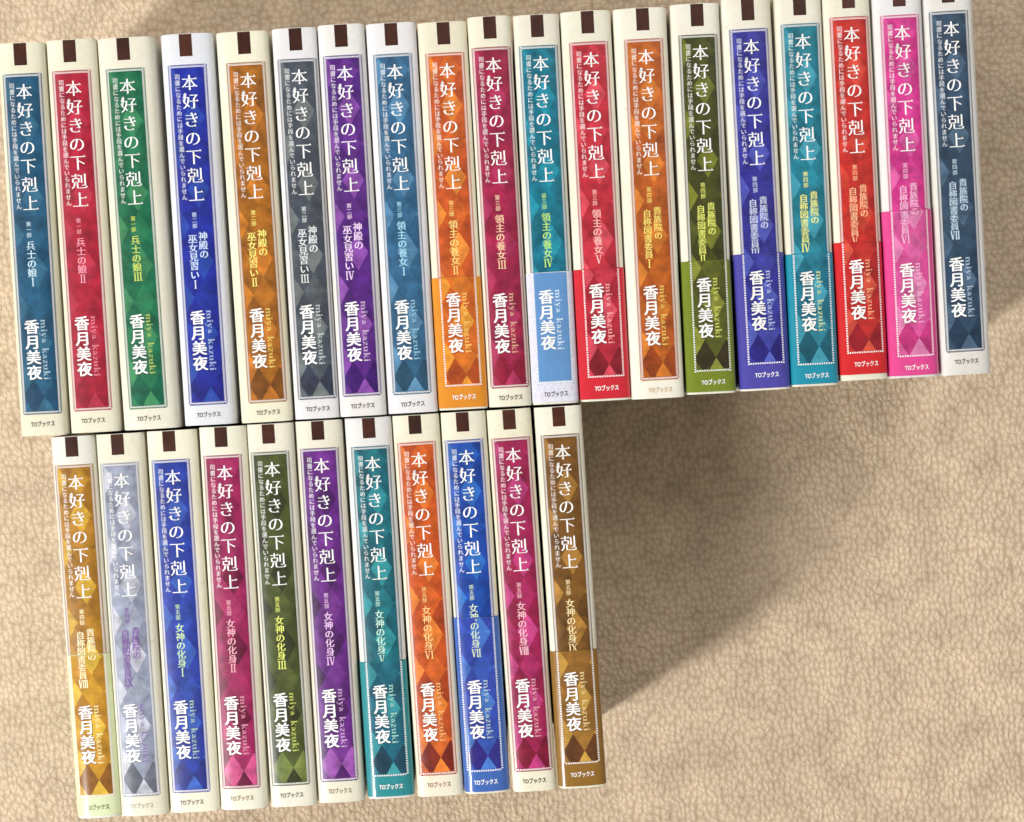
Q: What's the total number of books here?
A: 30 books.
